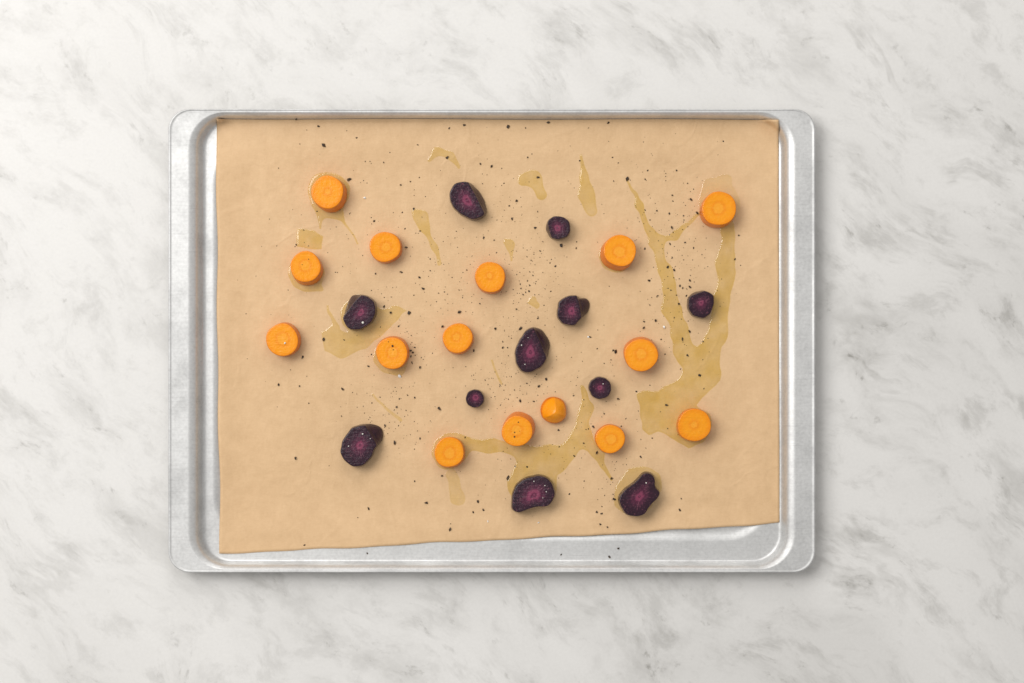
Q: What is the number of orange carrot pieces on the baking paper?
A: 15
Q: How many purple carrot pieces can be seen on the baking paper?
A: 11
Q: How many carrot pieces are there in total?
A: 26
